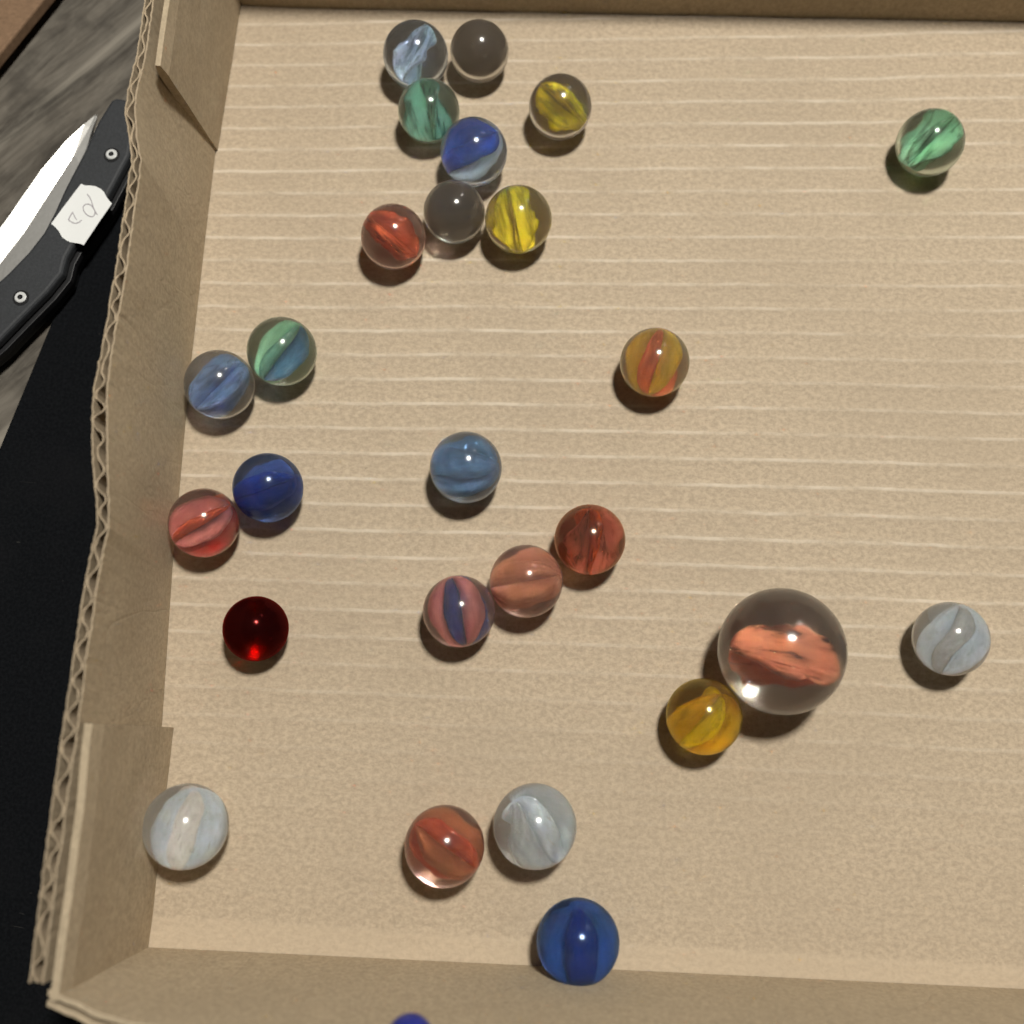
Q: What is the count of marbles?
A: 26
